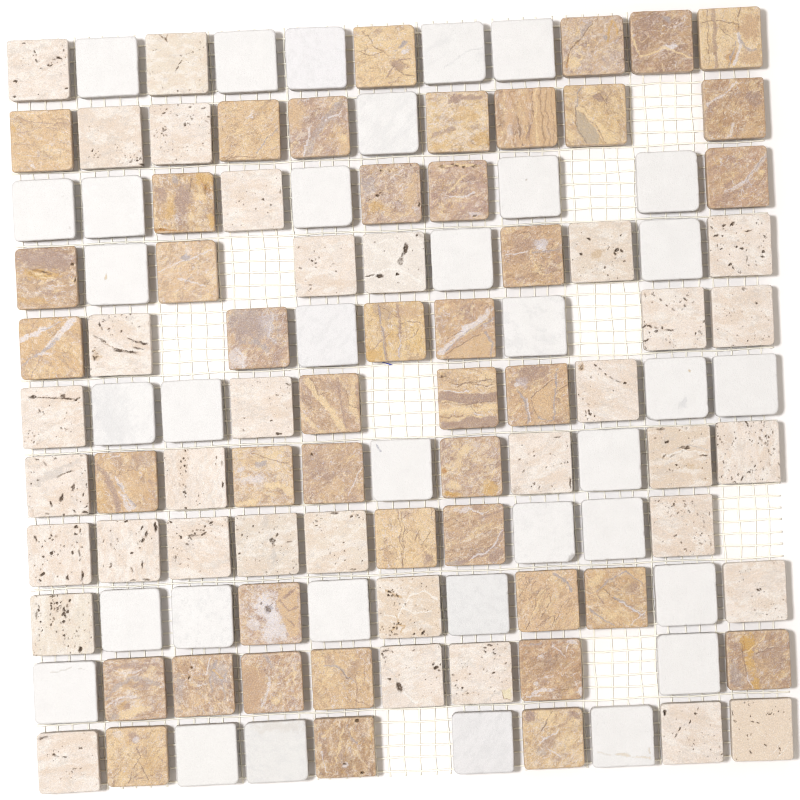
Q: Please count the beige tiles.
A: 34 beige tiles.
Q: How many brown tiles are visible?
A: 43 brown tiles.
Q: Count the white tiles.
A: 35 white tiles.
